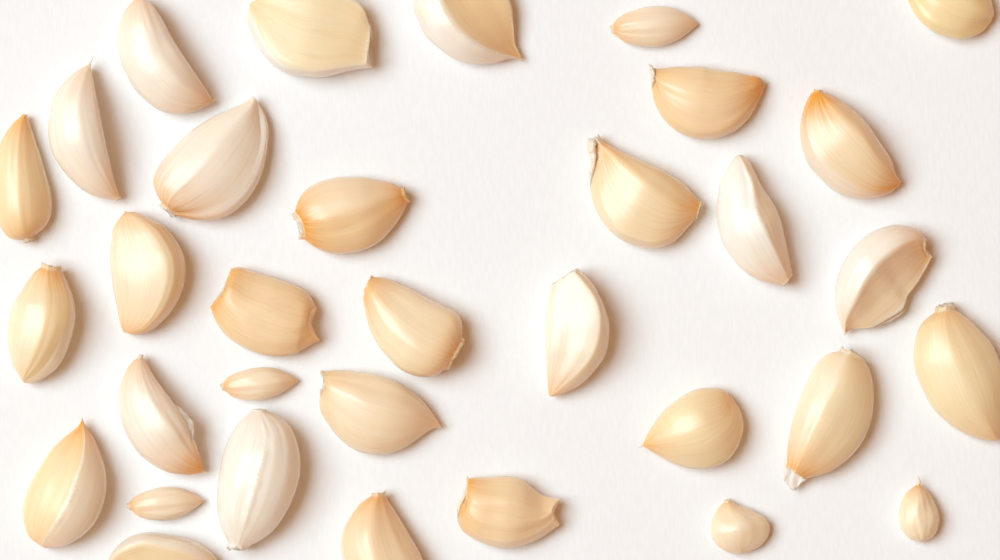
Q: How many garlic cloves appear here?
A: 33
